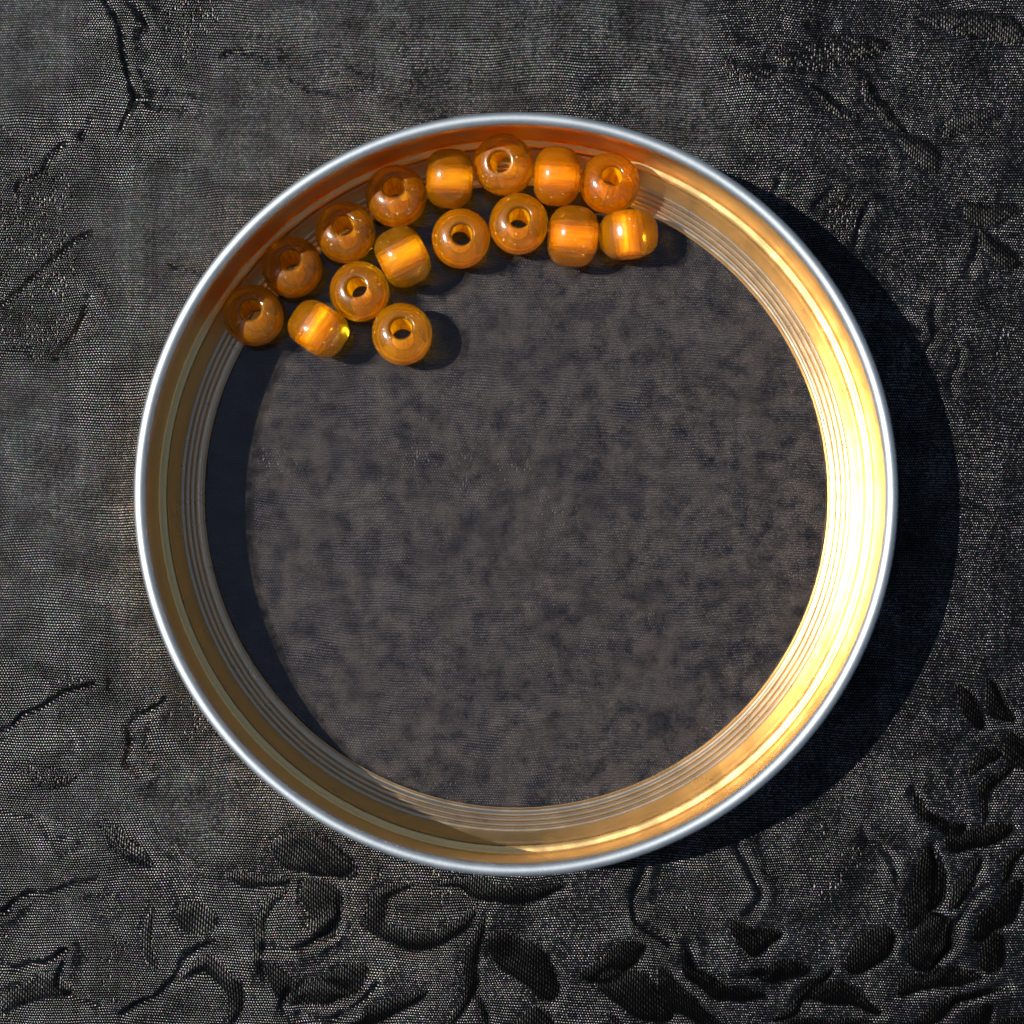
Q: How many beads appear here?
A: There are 16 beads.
